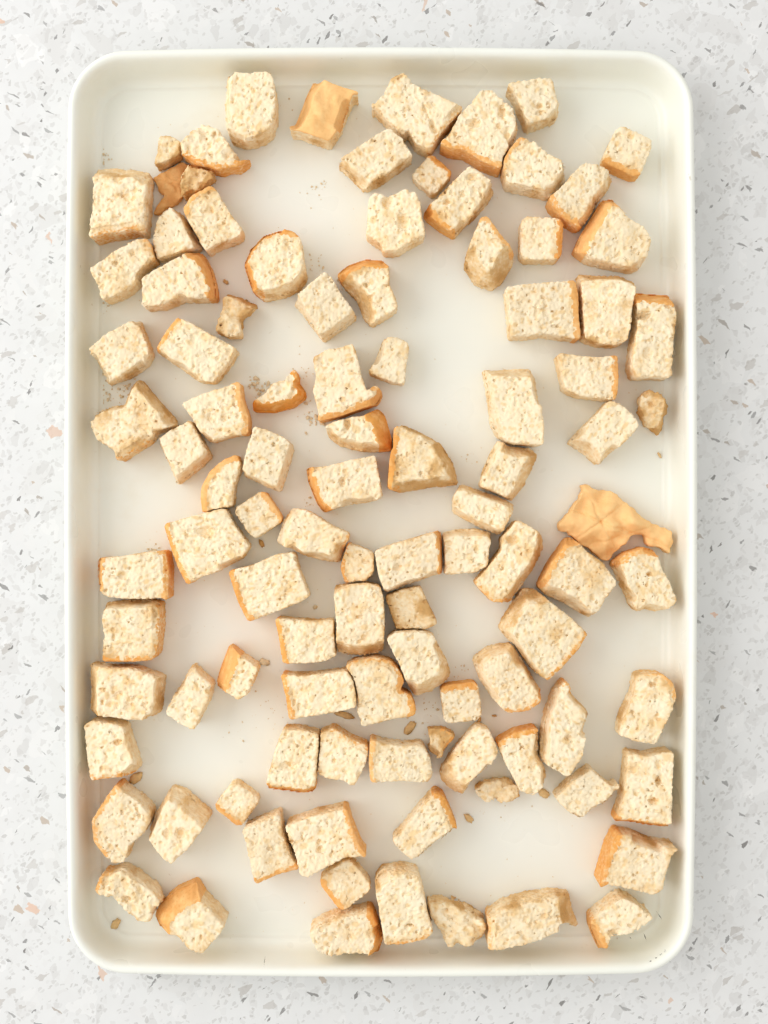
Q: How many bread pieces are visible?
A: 102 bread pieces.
